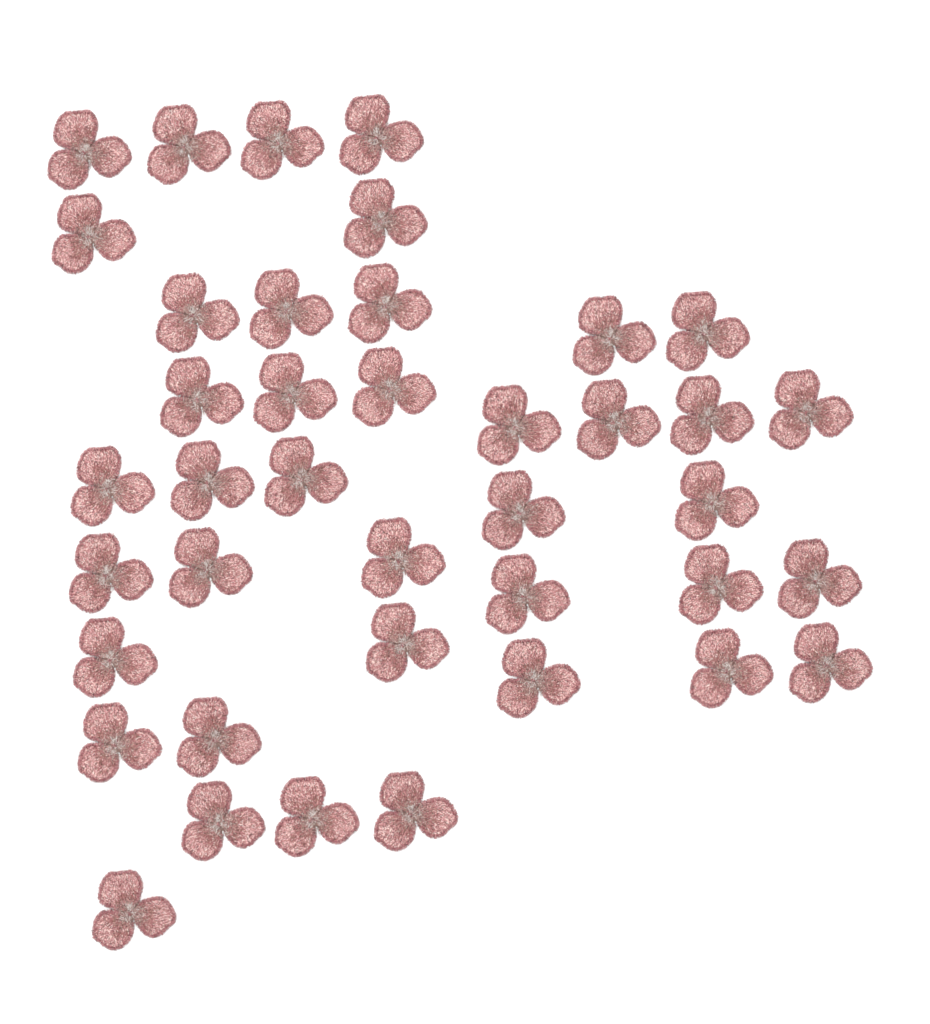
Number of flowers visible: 40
